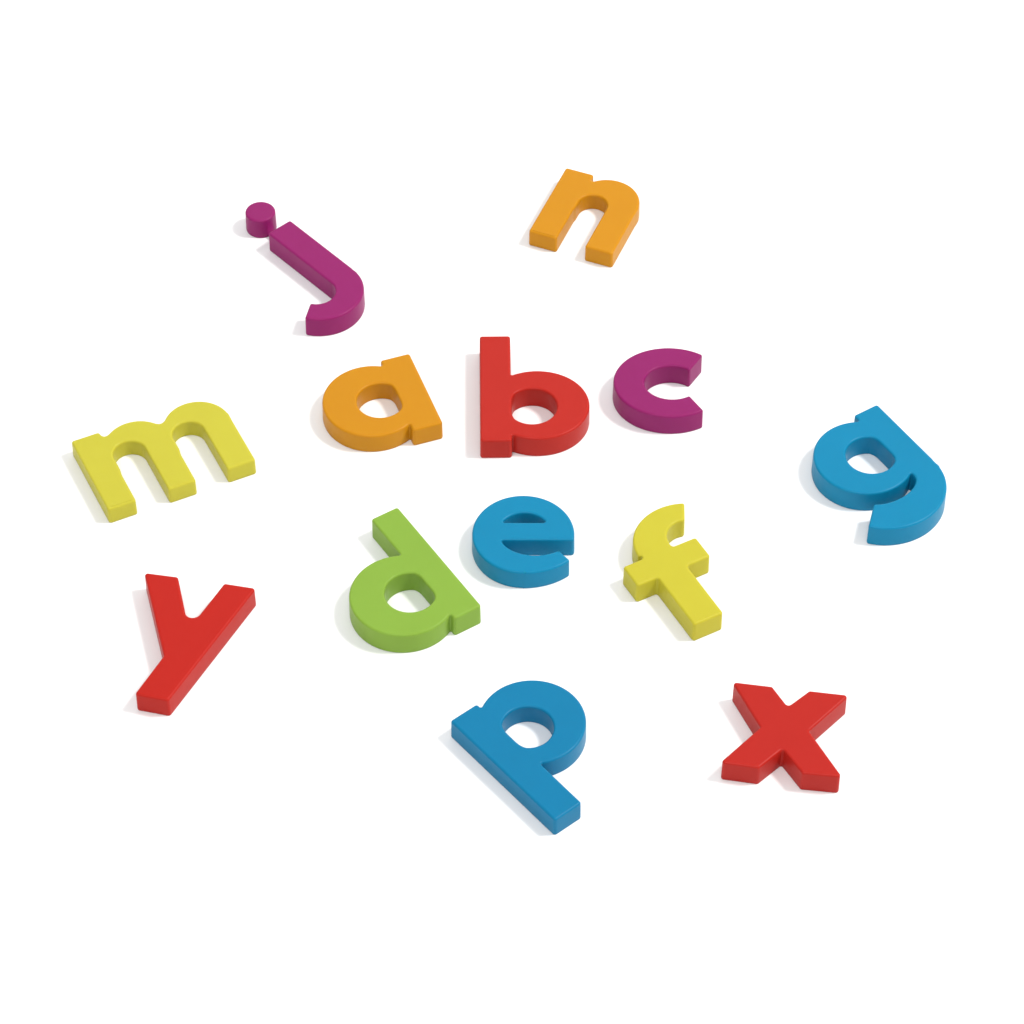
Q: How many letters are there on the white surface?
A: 13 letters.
